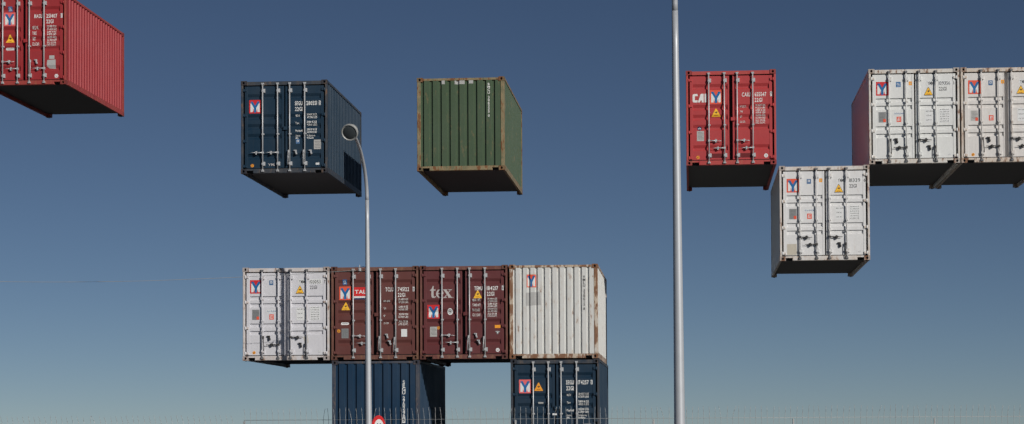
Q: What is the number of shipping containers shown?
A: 13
